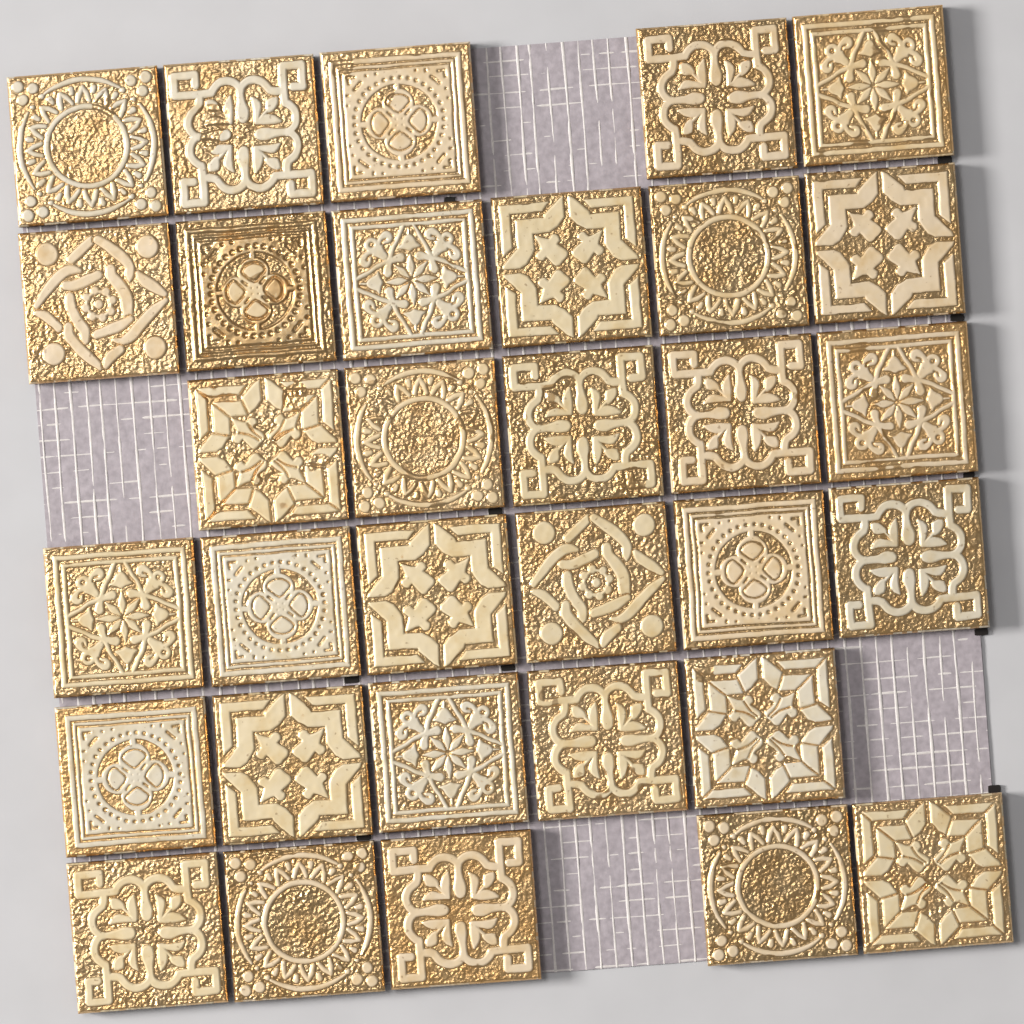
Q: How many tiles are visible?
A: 32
